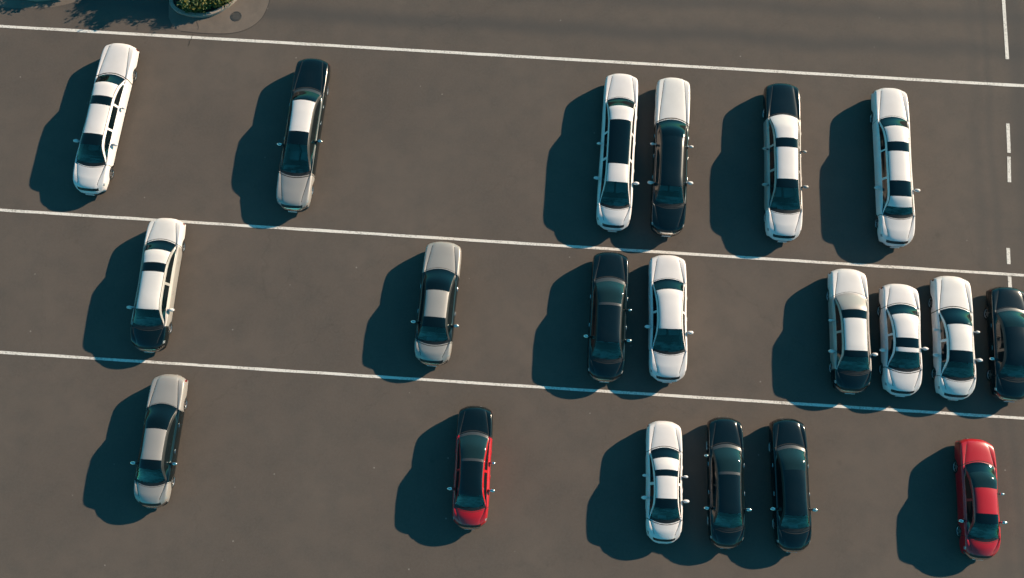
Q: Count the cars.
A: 20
